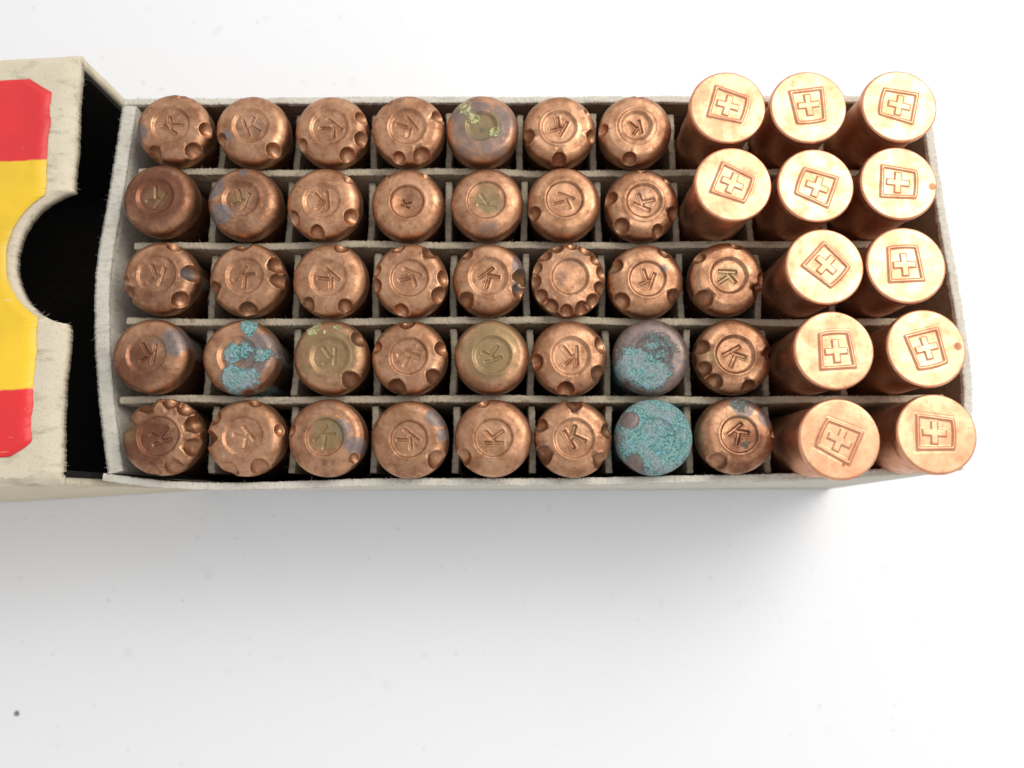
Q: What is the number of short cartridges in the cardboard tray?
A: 38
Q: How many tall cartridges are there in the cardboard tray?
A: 12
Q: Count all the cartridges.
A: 50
